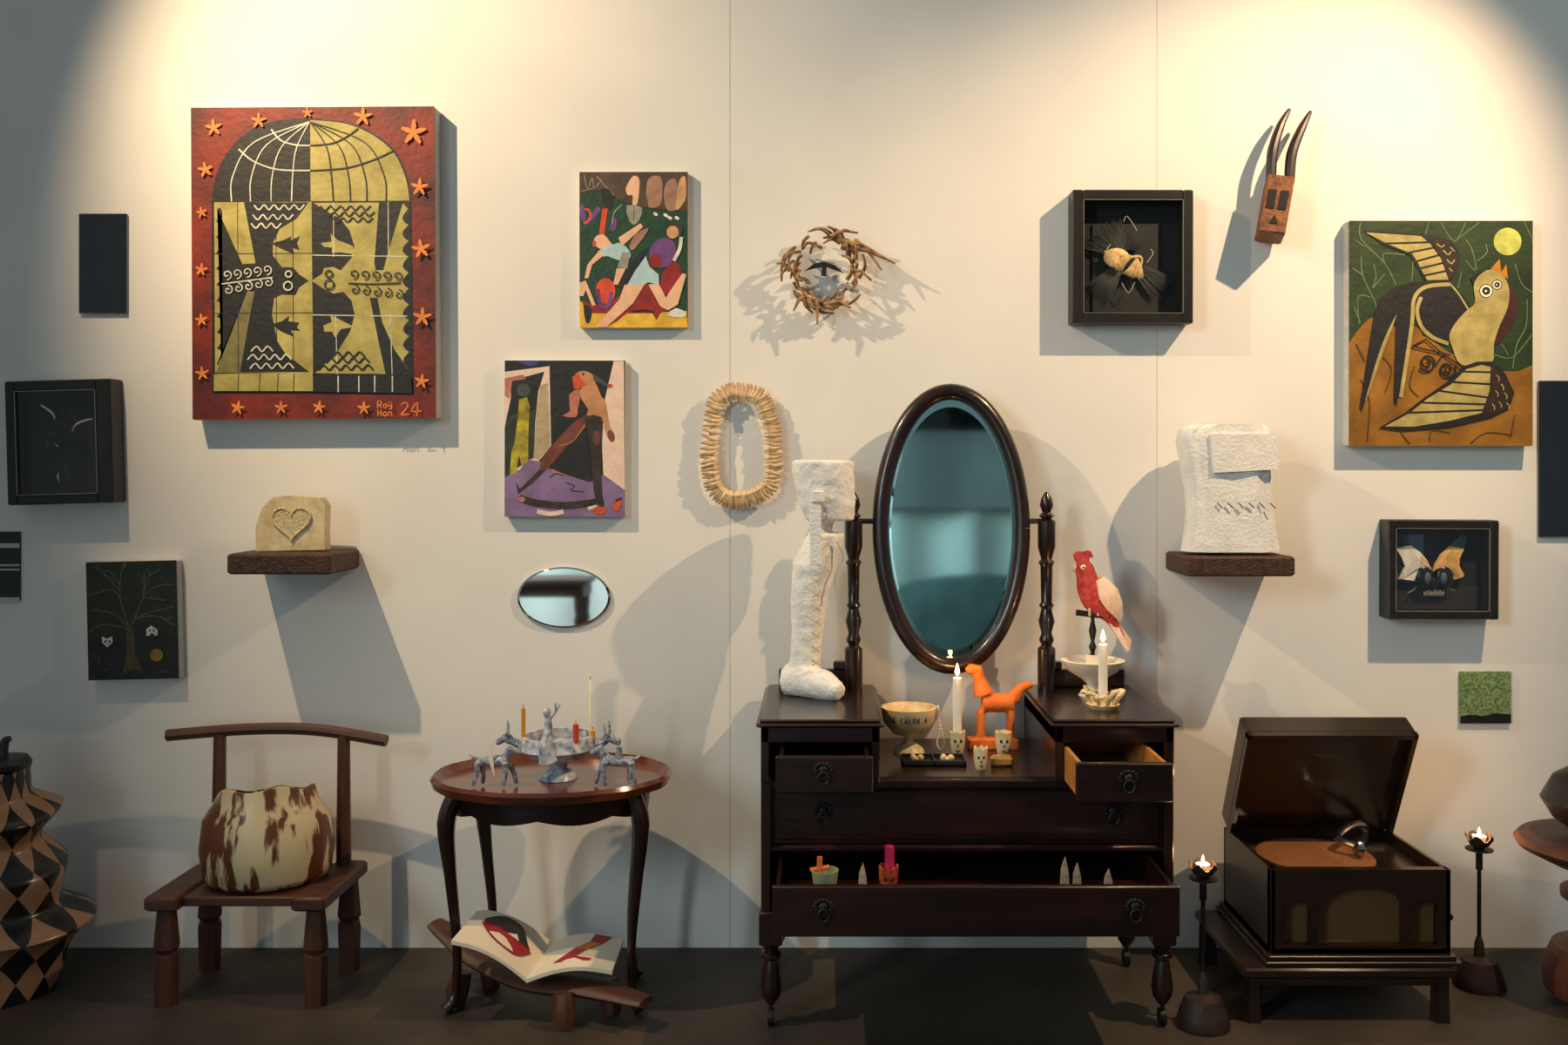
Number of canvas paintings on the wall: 5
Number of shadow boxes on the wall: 3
